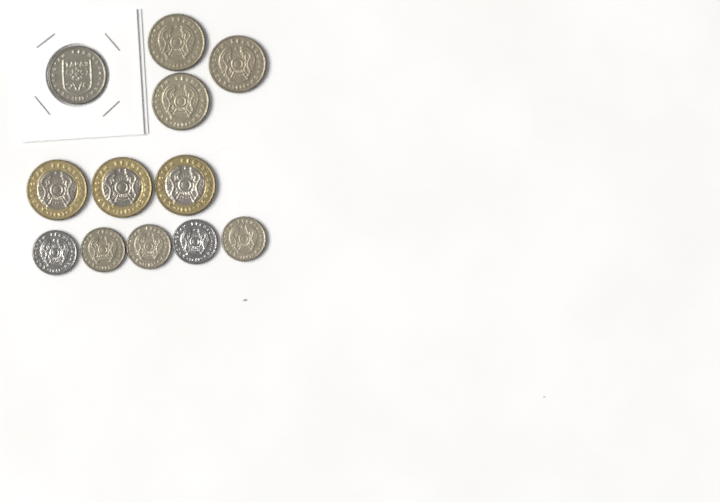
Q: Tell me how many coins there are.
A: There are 12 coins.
